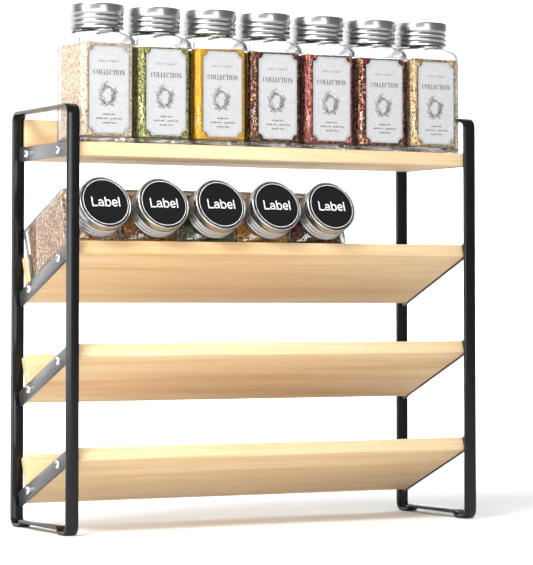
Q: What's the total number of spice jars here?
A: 12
